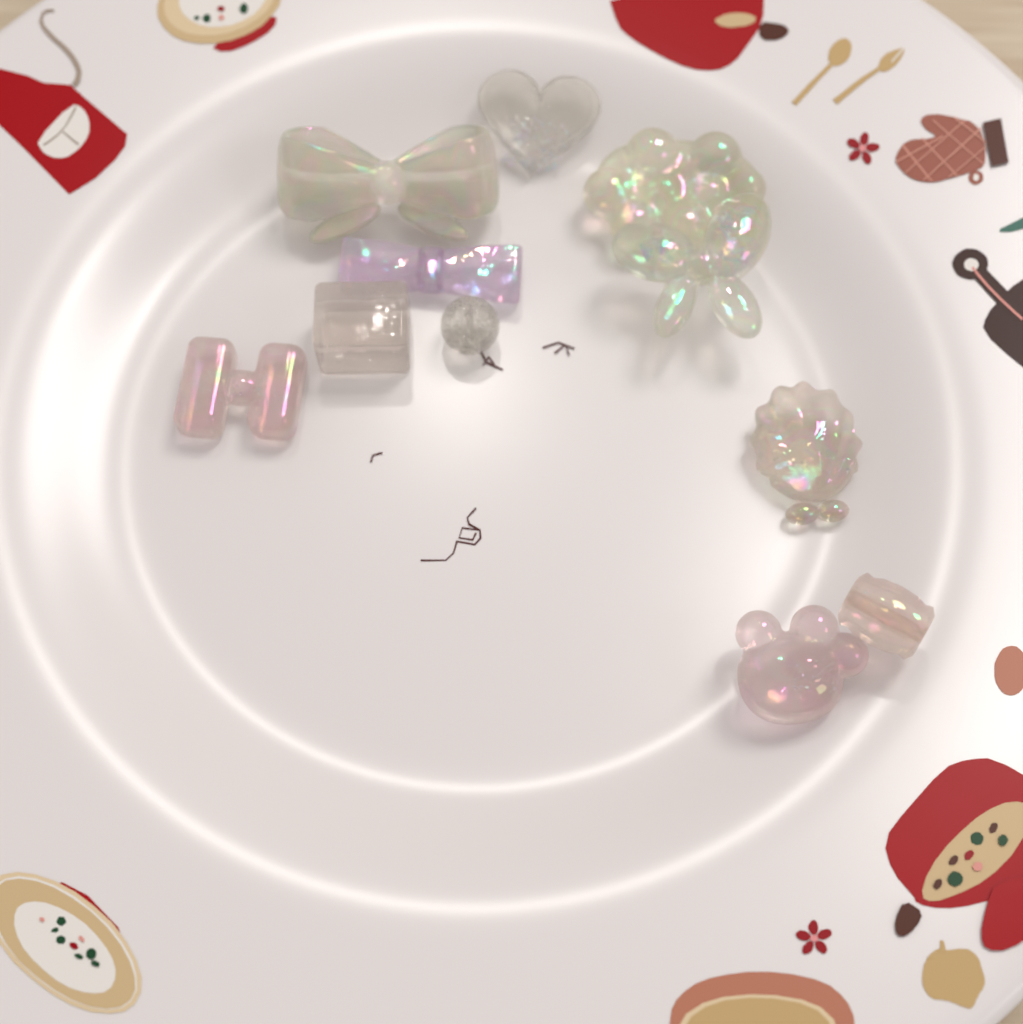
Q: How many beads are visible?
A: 11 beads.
